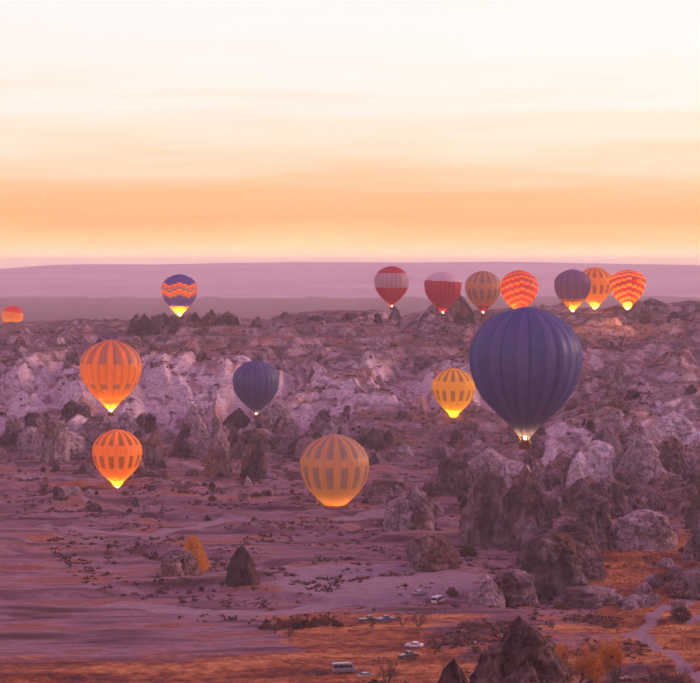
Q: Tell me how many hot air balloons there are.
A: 15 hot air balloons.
